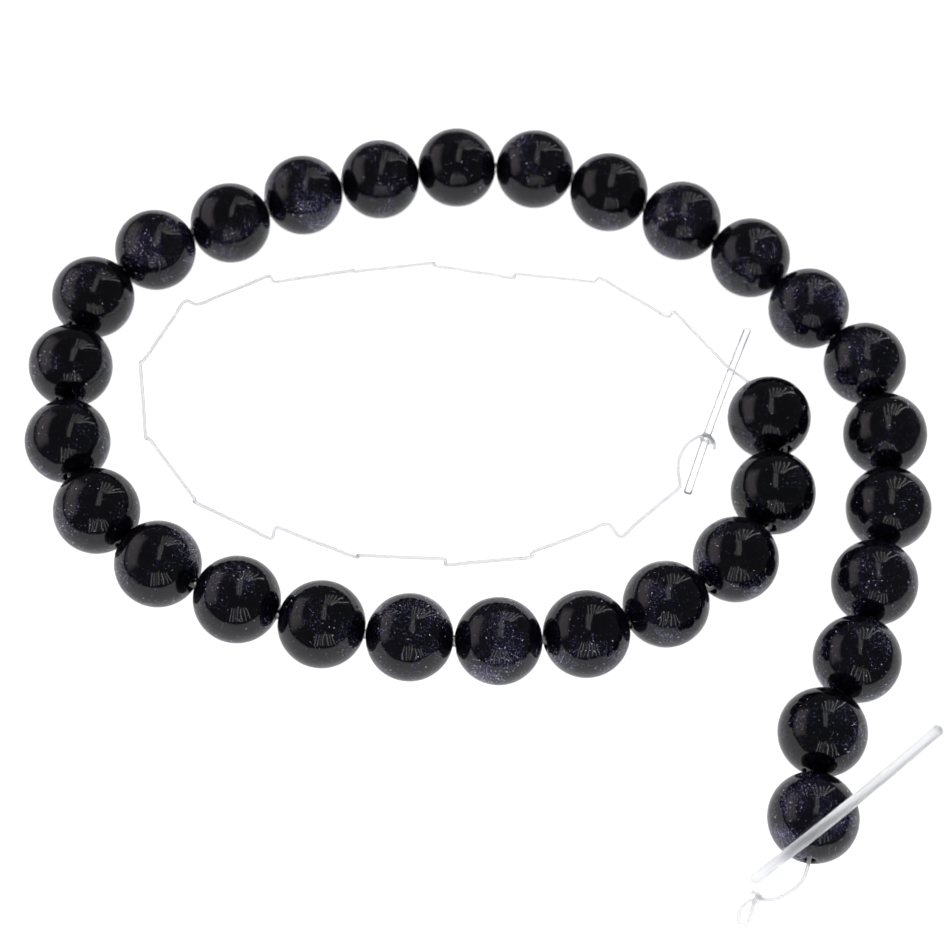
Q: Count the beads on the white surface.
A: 31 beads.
